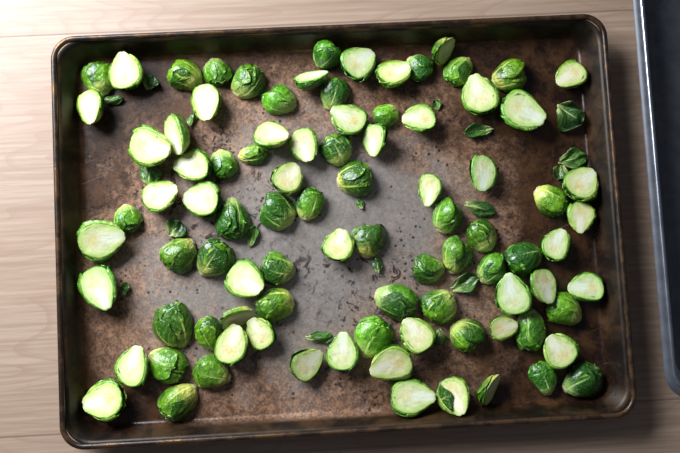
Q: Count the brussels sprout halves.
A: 91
